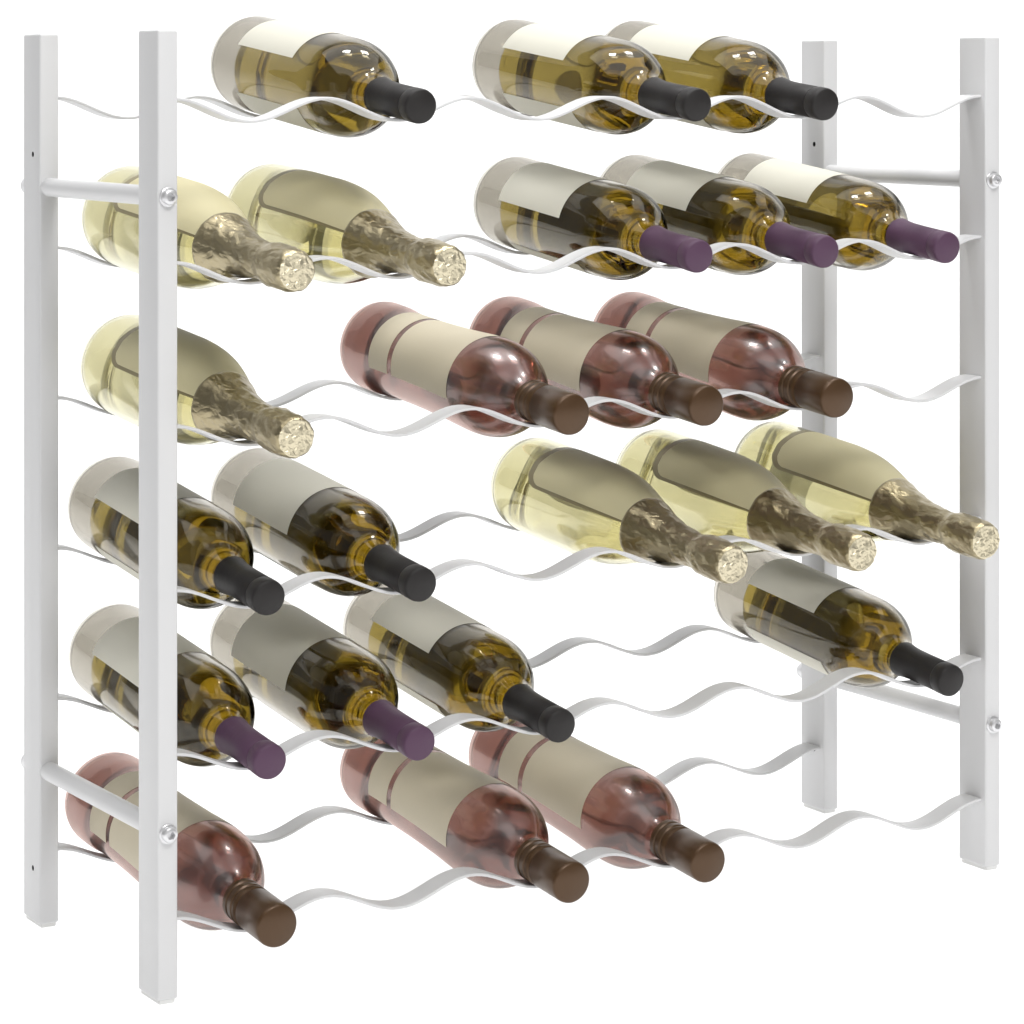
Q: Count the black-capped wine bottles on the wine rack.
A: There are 7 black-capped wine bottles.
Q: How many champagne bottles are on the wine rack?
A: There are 6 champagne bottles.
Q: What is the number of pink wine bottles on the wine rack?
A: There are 6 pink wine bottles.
